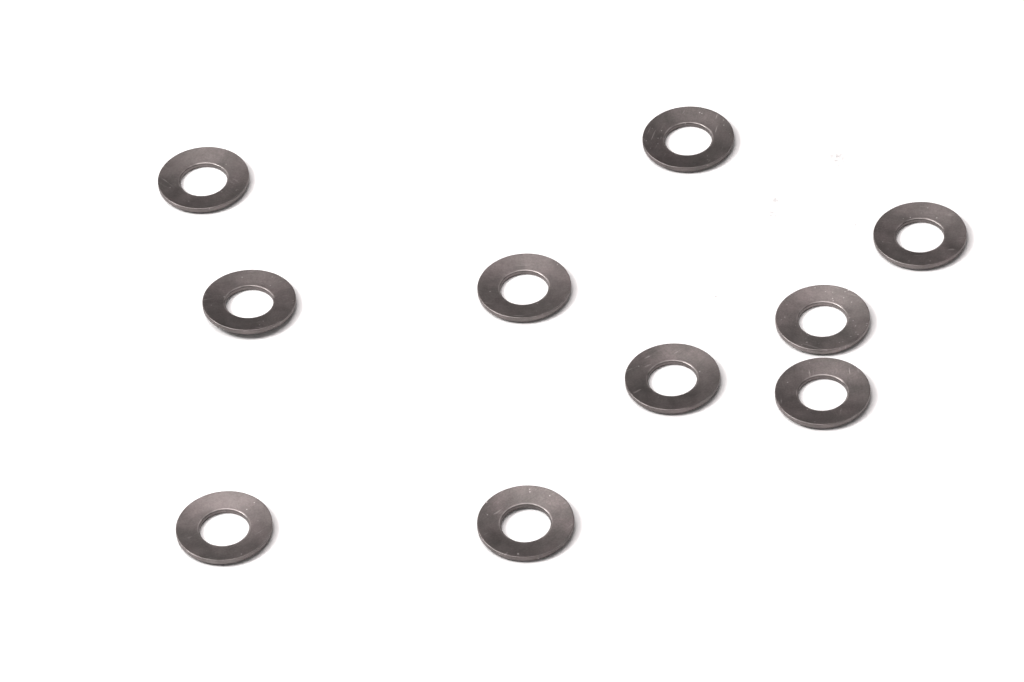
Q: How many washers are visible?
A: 10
